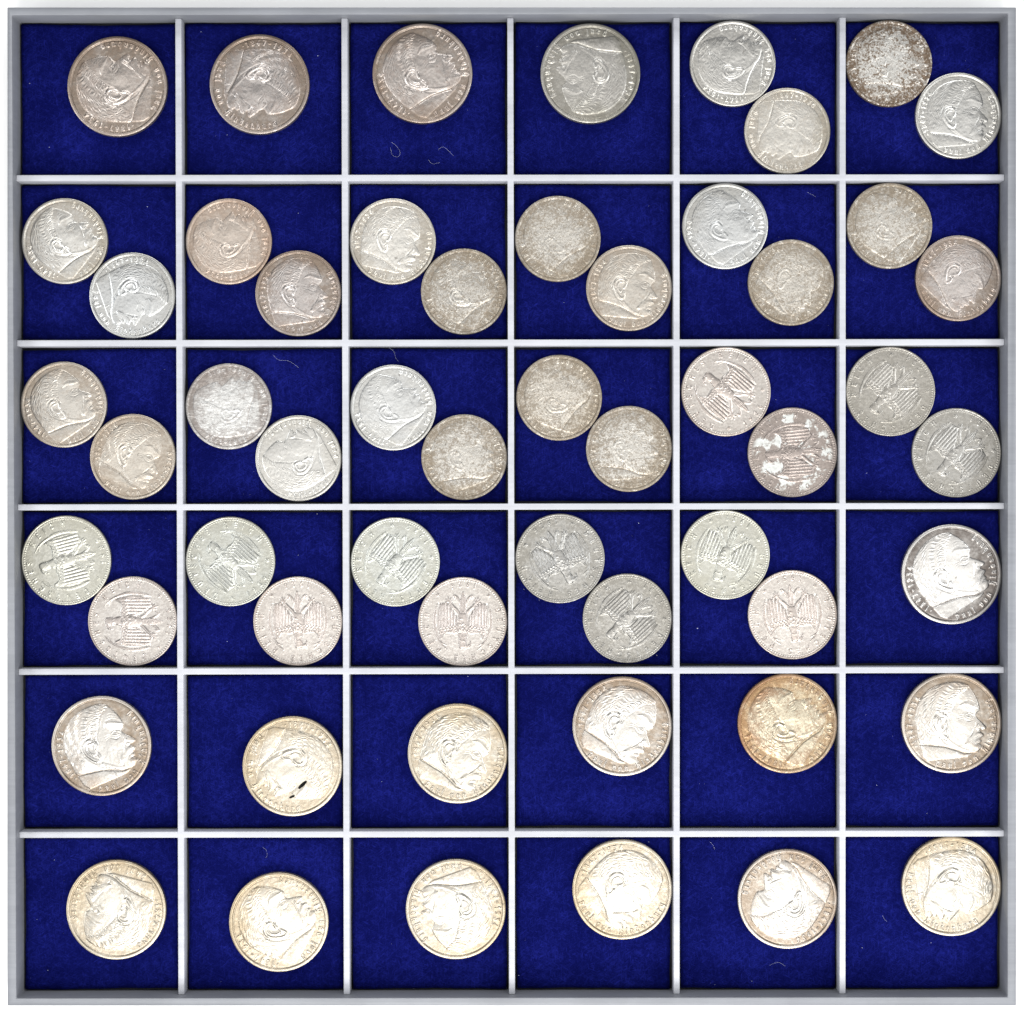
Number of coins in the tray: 55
